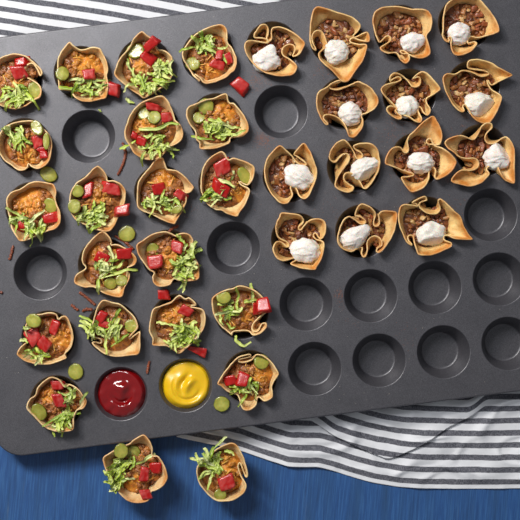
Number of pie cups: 14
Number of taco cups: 21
